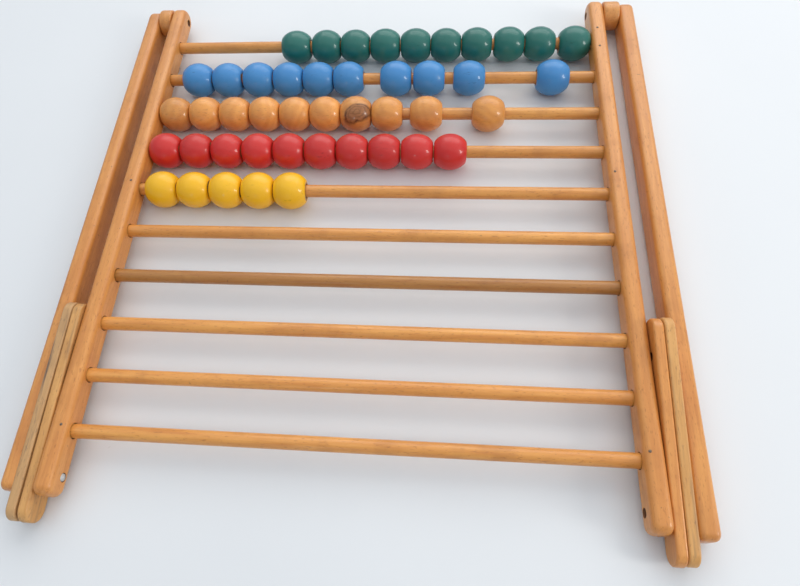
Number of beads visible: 45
